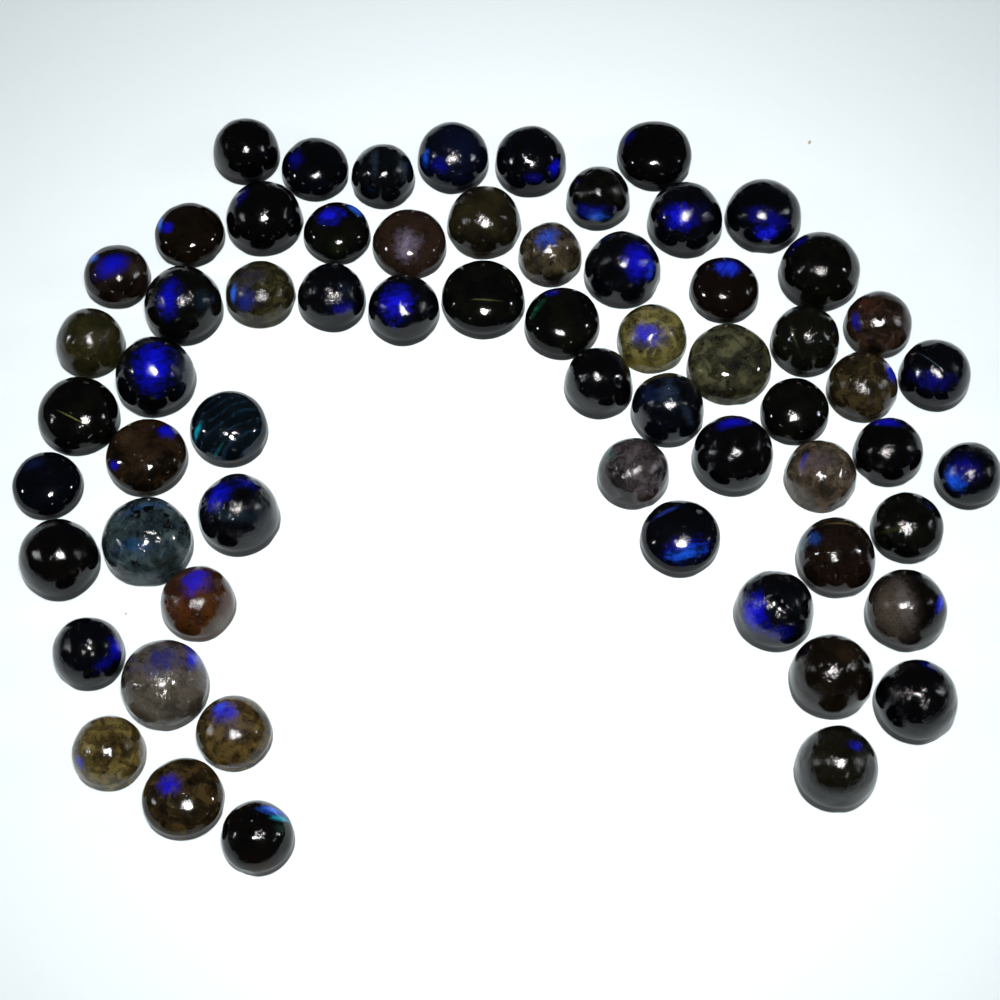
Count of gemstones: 63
